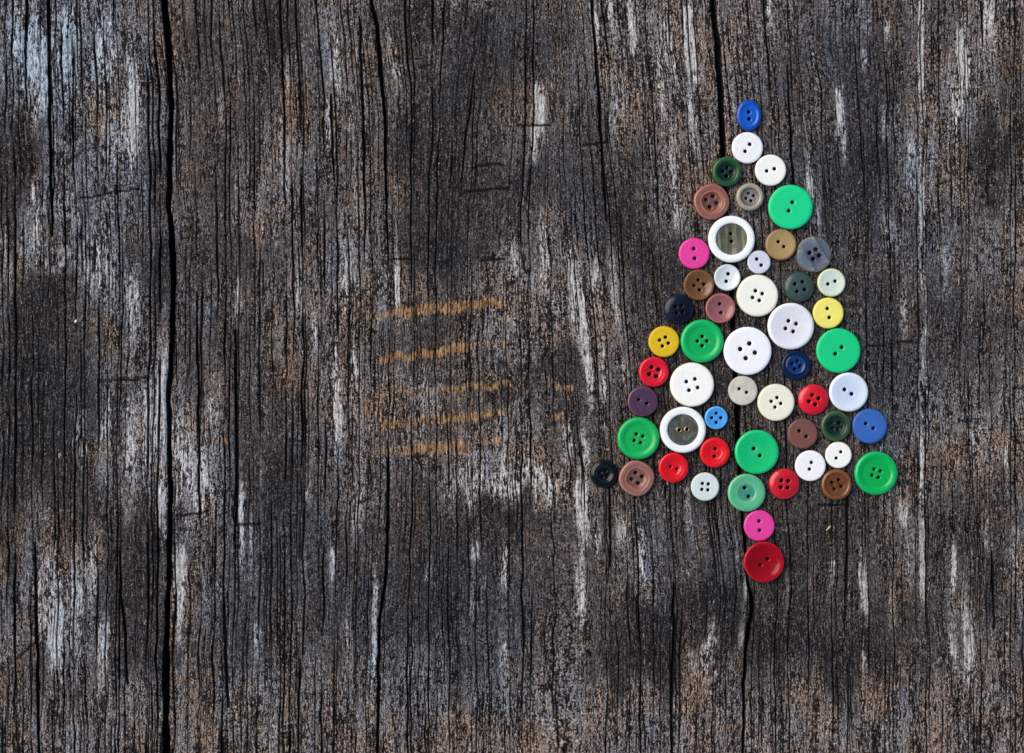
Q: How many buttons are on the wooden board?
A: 53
